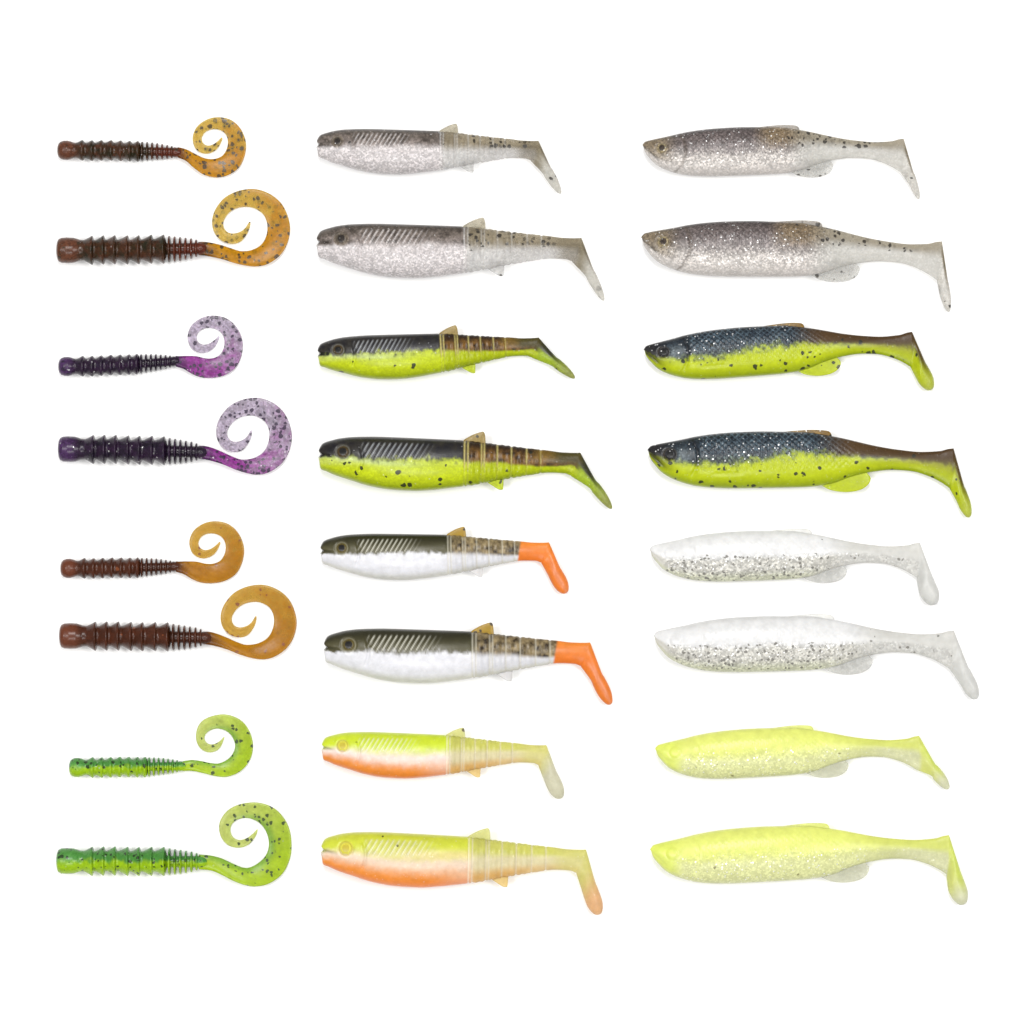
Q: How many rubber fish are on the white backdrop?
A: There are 16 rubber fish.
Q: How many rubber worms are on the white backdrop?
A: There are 8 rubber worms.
